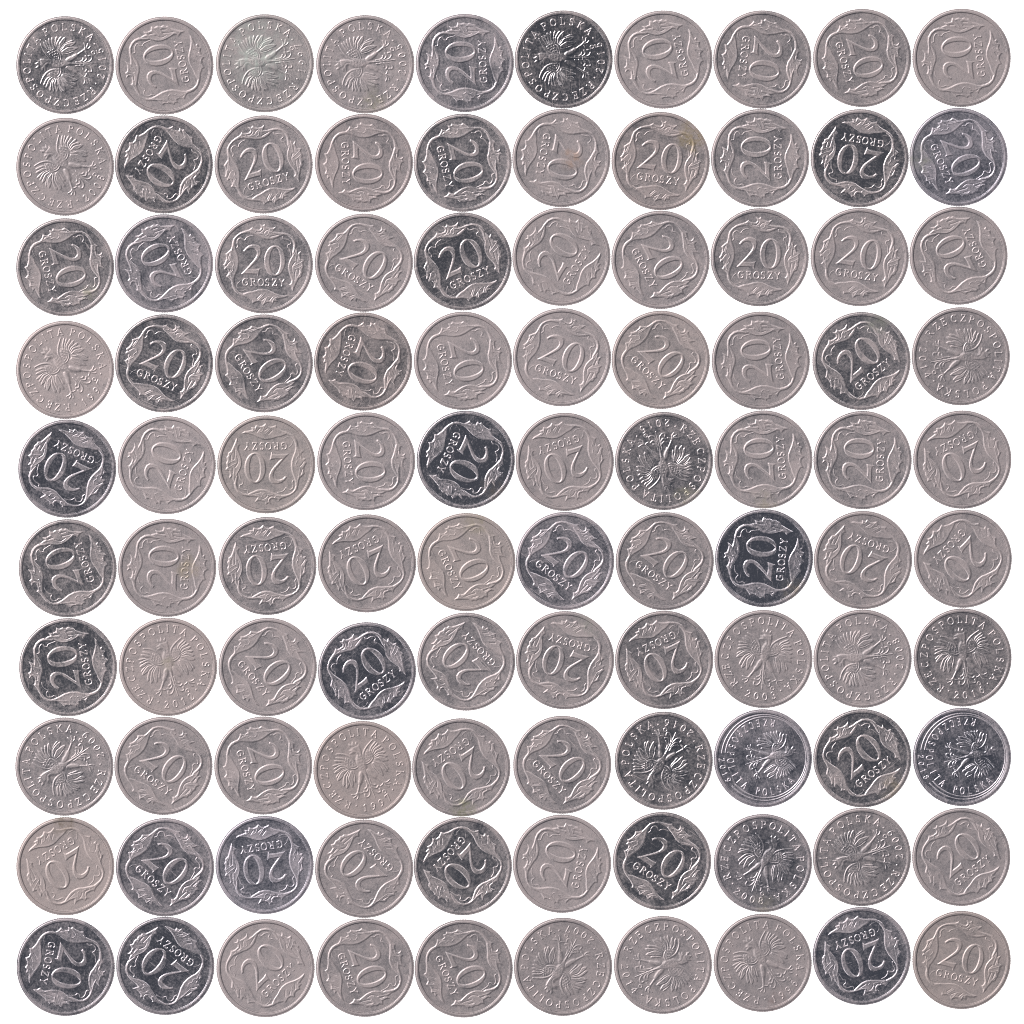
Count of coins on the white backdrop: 100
